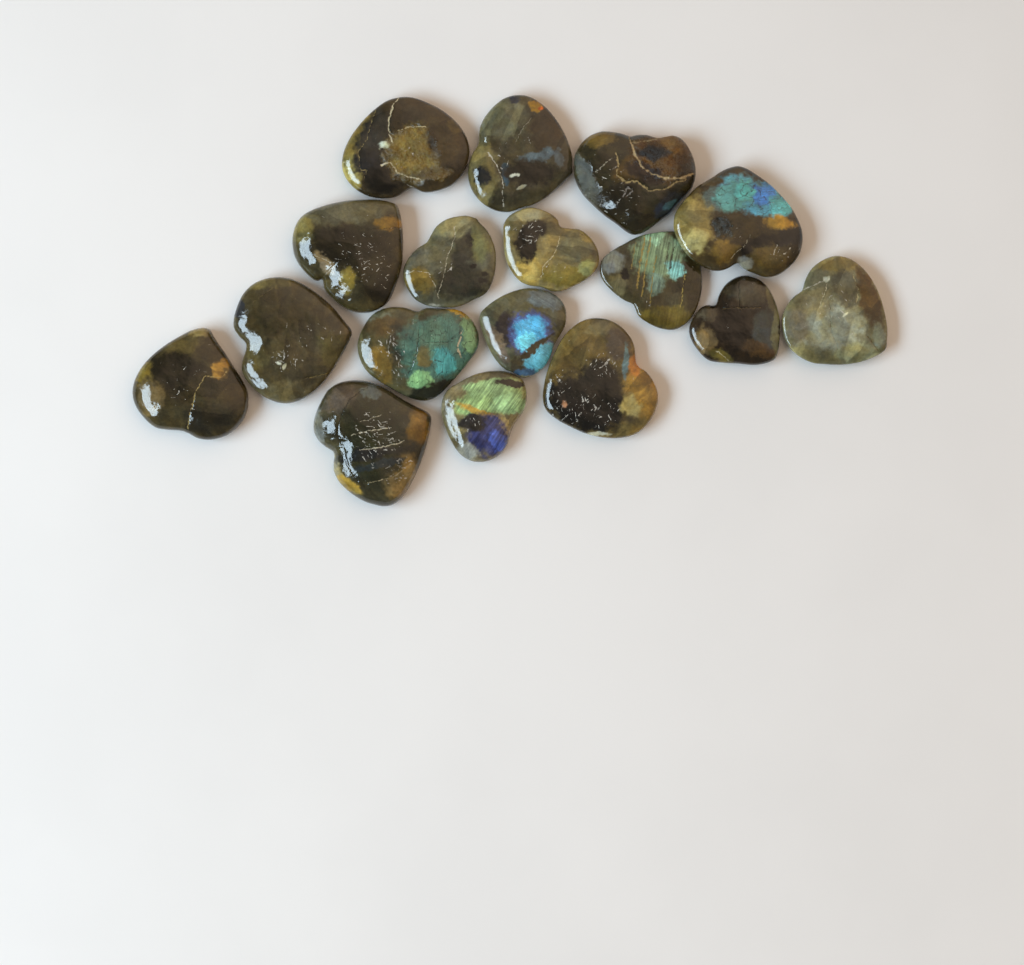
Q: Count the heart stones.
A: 17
